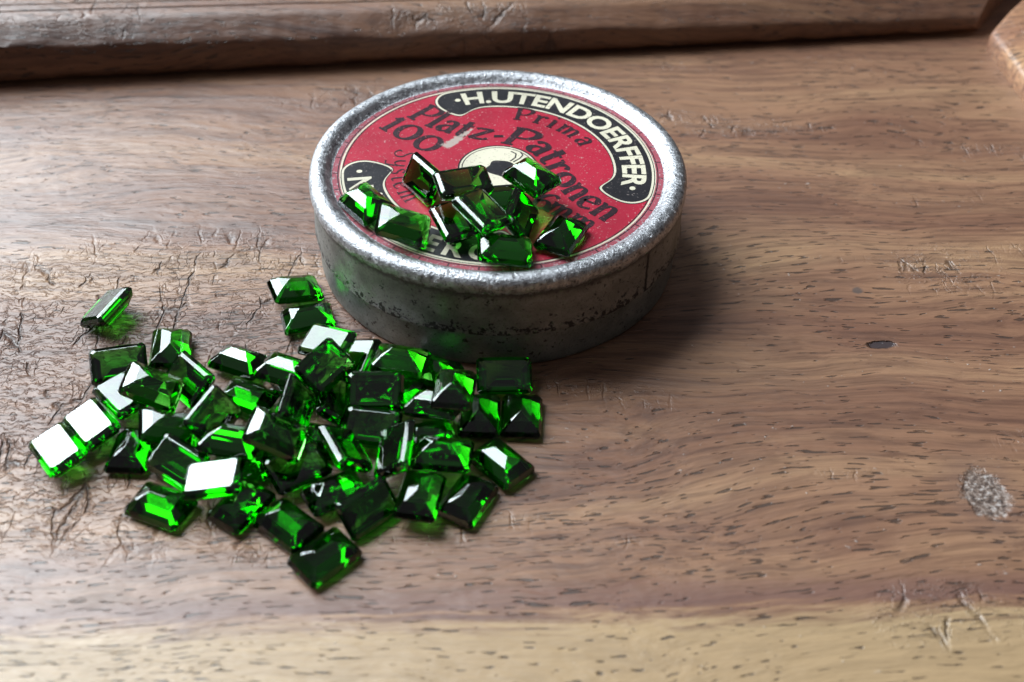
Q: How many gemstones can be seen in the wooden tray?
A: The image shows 63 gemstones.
